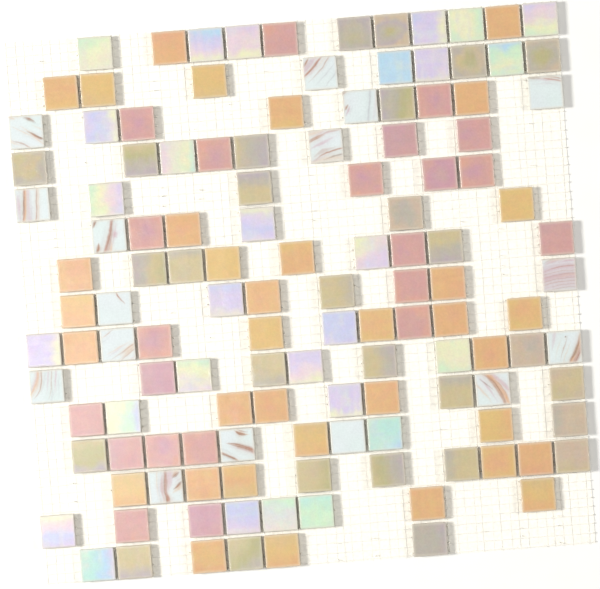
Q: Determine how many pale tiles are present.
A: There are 44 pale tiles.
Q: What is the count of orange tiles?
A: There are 35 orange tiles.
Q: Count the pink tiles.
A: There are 22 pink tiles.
